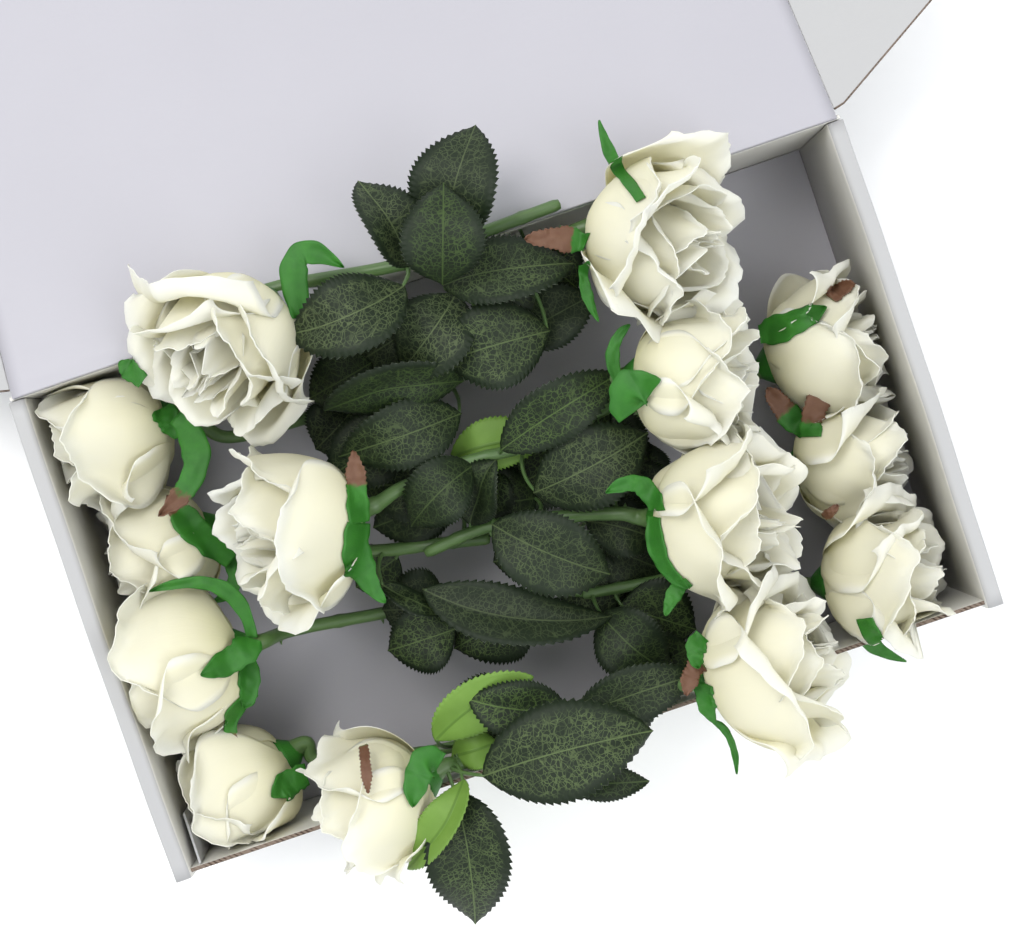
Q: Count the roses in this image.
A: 14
